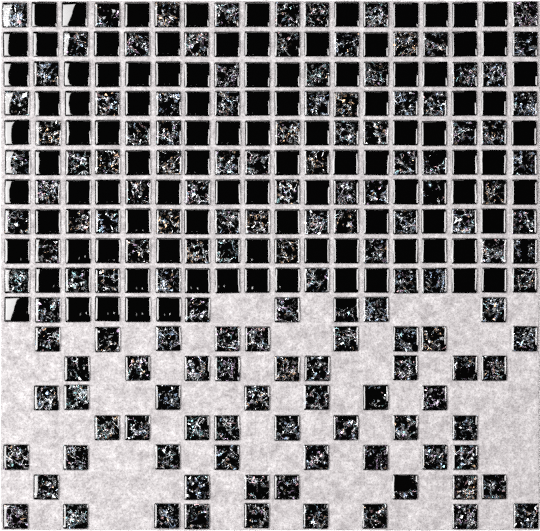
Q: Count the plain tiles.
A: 101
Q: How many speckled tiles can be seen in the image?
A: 147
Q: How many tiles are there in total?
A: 248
